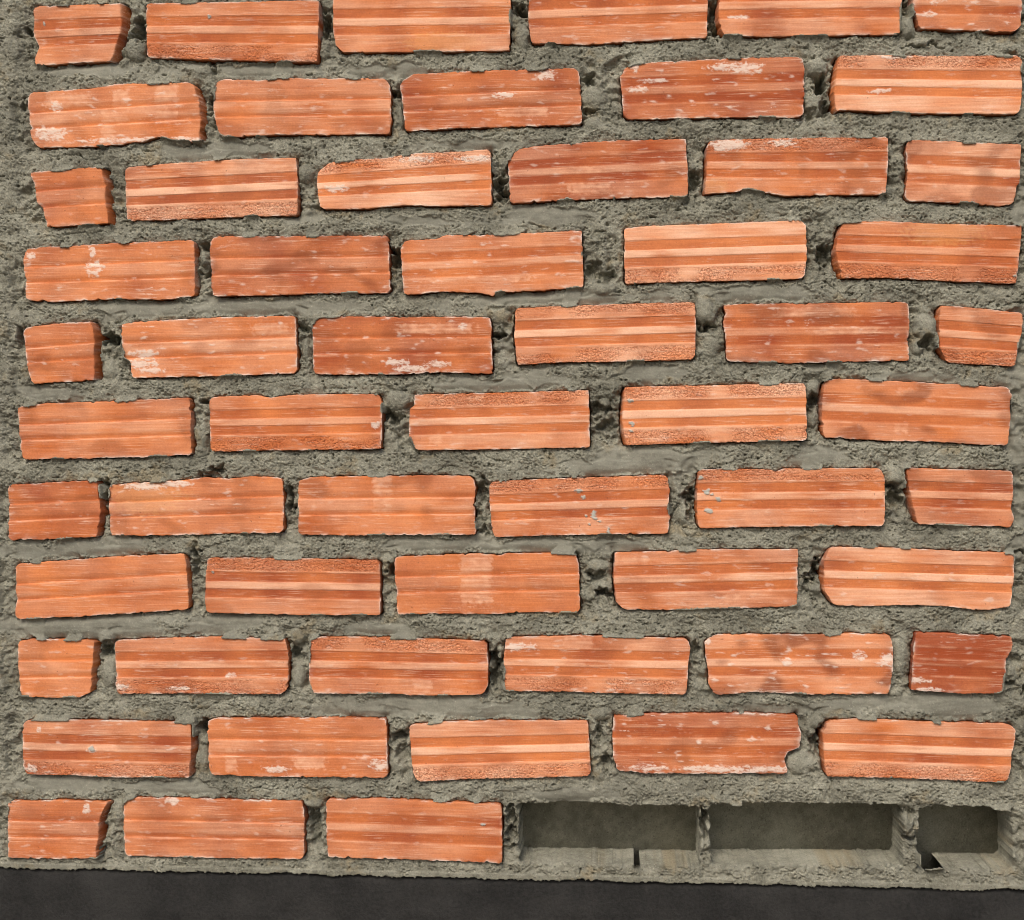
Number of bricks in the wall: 58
